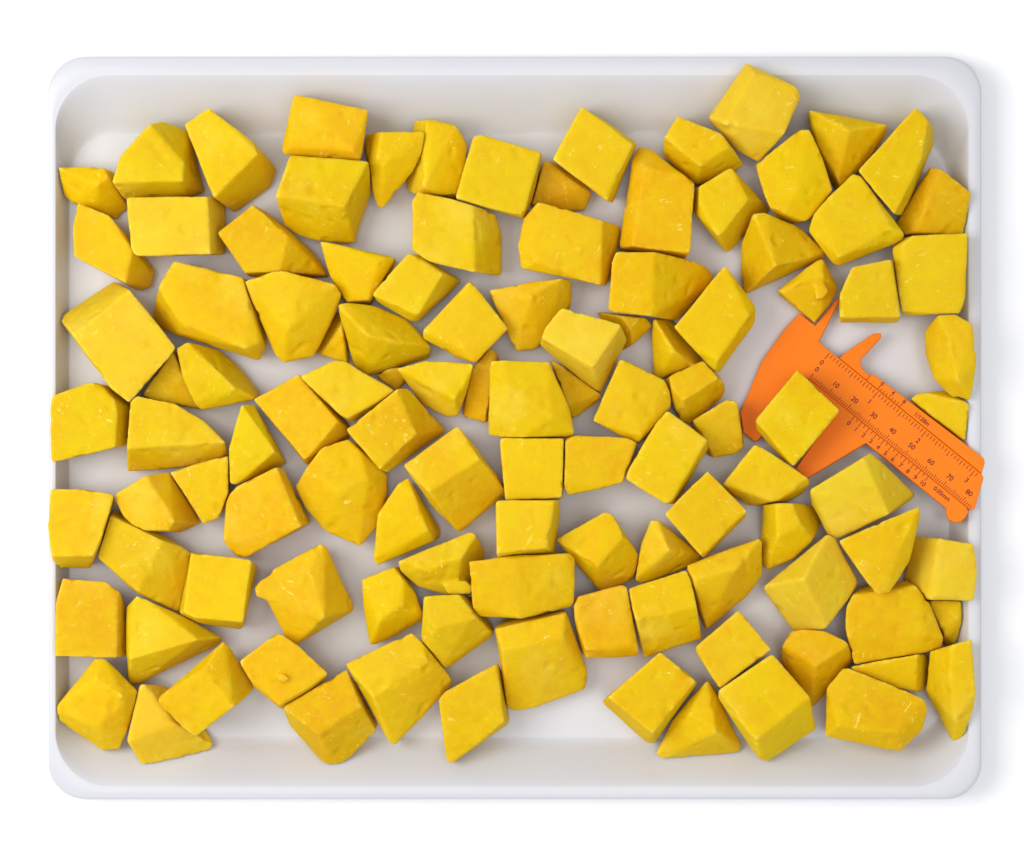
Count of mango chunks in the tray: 111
